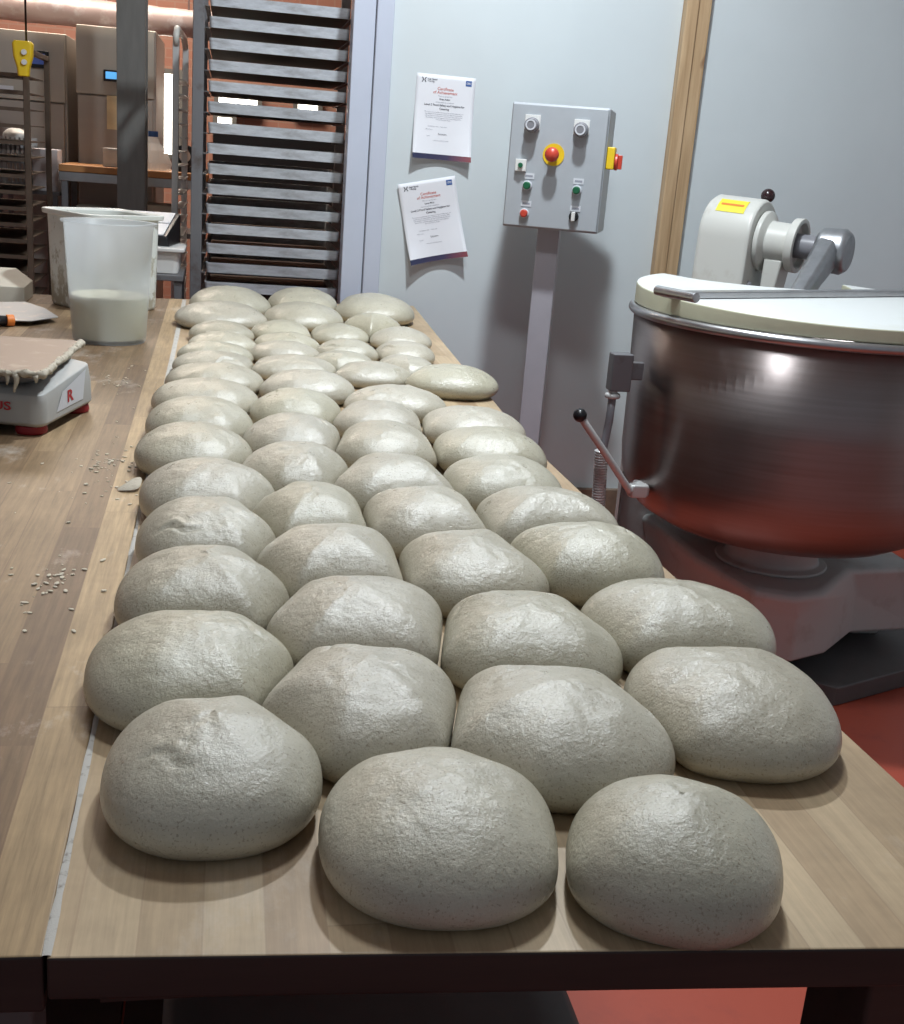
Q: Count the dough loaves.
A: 56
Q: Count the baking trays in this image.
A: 15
